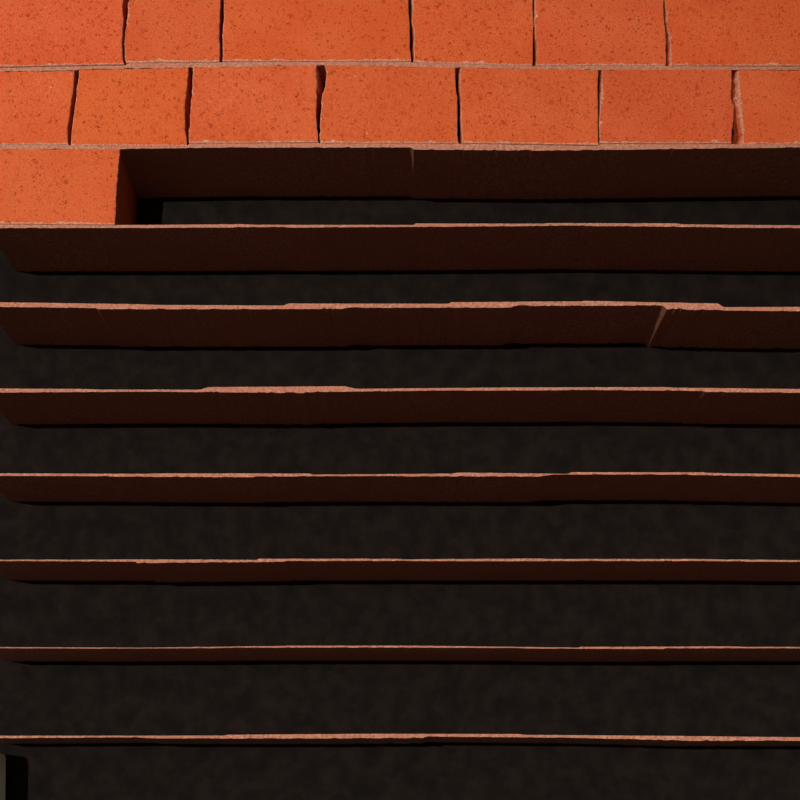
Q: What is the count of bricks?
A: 14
